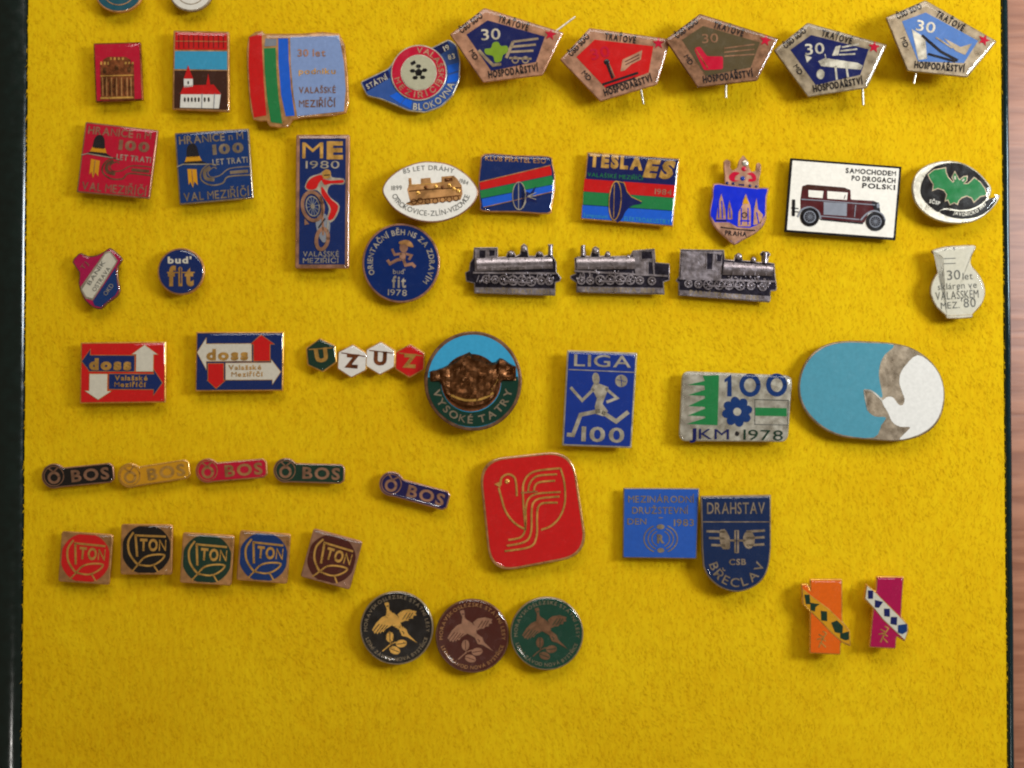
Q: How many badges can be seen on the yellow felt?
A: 52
